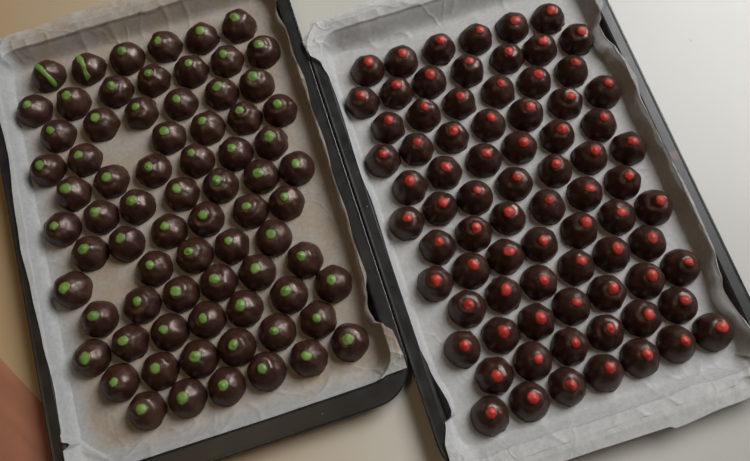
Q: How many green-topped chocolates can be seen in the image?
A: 74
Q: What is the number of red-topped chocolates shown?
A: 78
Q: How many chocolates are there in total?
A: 152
